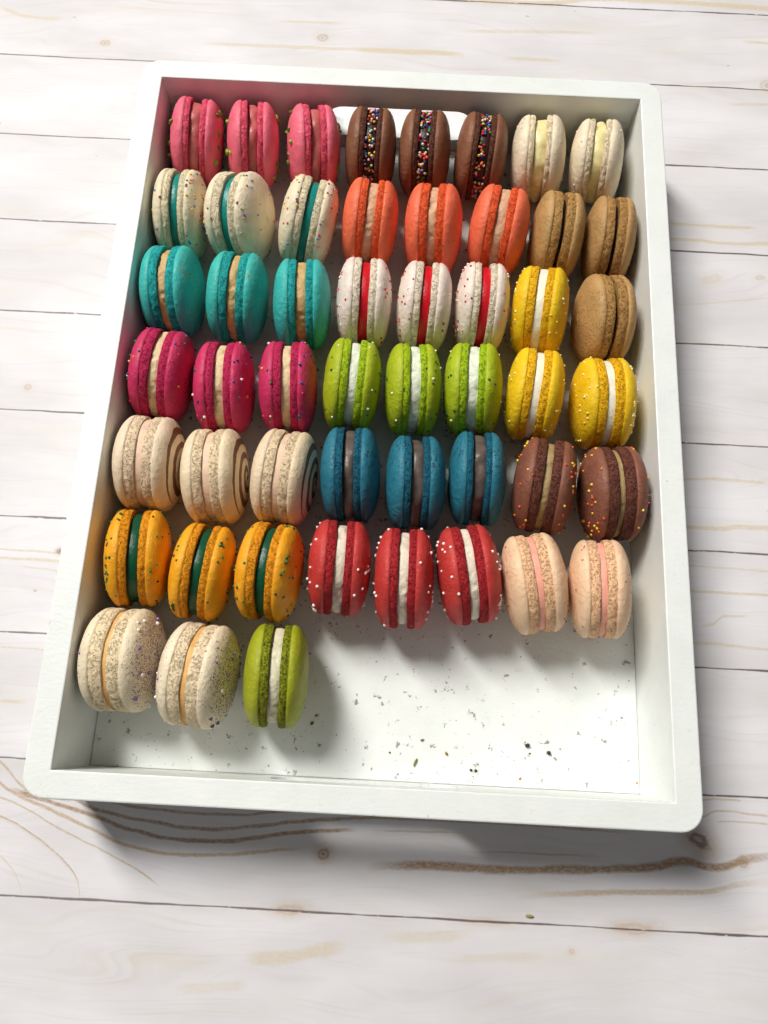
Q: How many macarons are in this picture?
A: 51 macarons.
